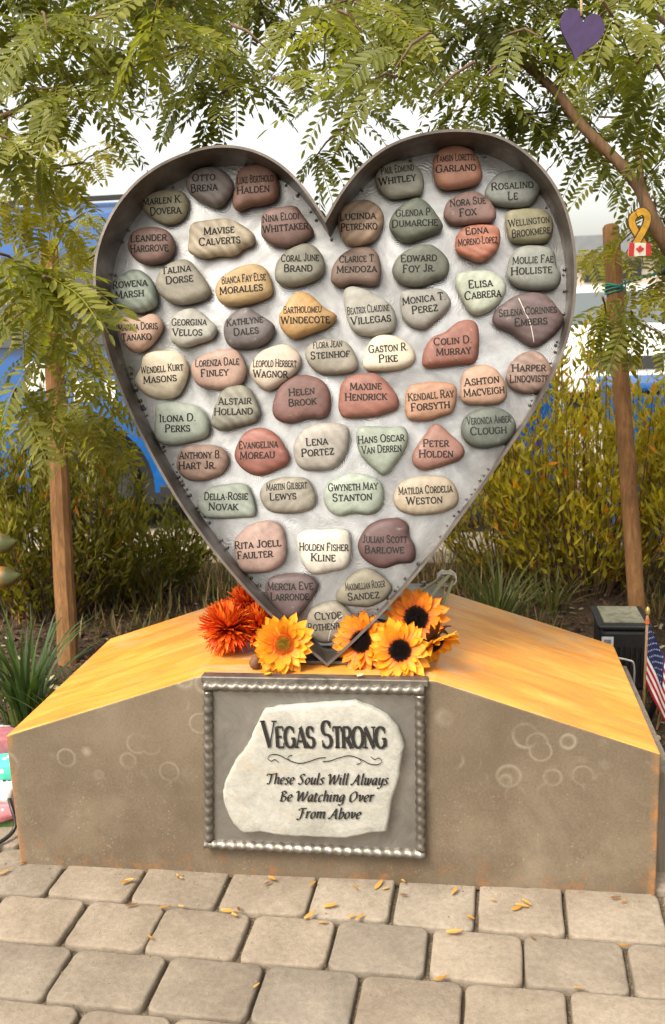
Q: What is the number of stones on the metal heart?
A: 58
